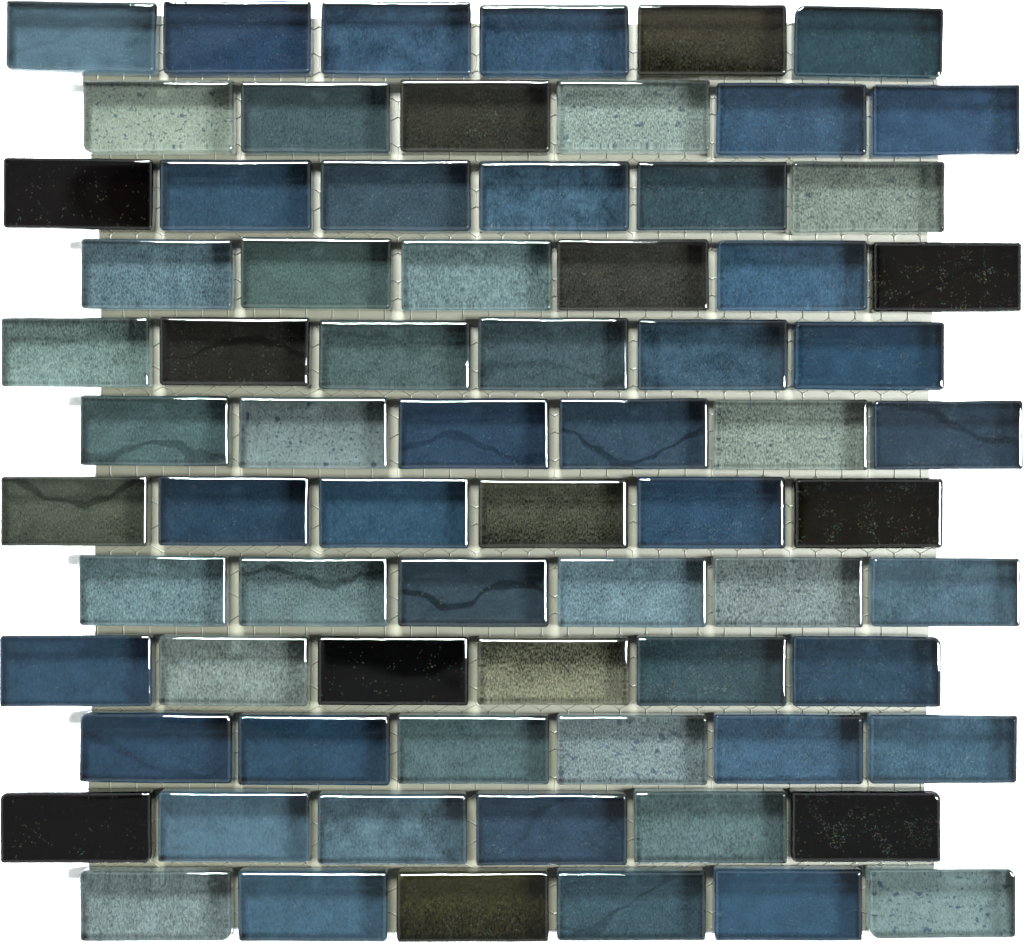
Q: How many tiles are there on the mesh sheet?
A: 72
